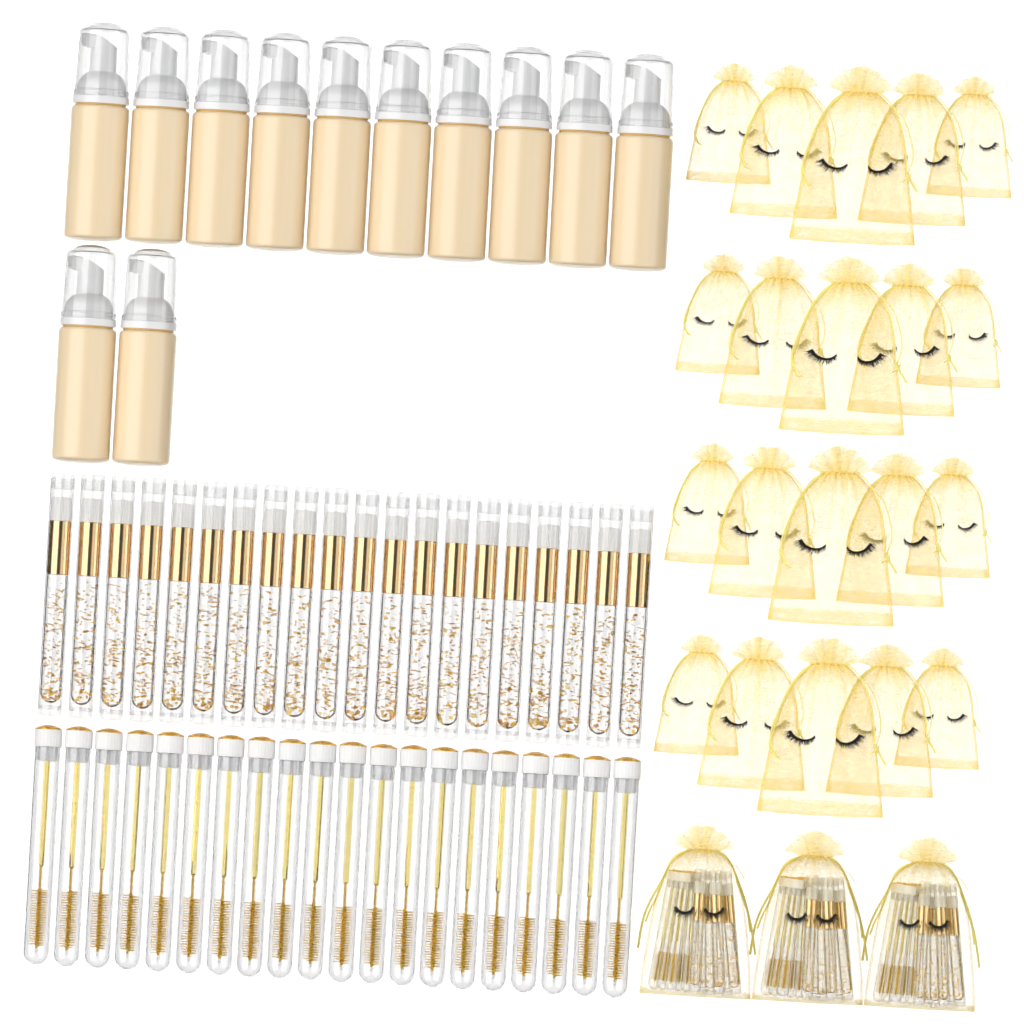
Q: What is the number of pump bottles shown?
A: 12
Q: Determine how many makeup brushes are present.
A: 38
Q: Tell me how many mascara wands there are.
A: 35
